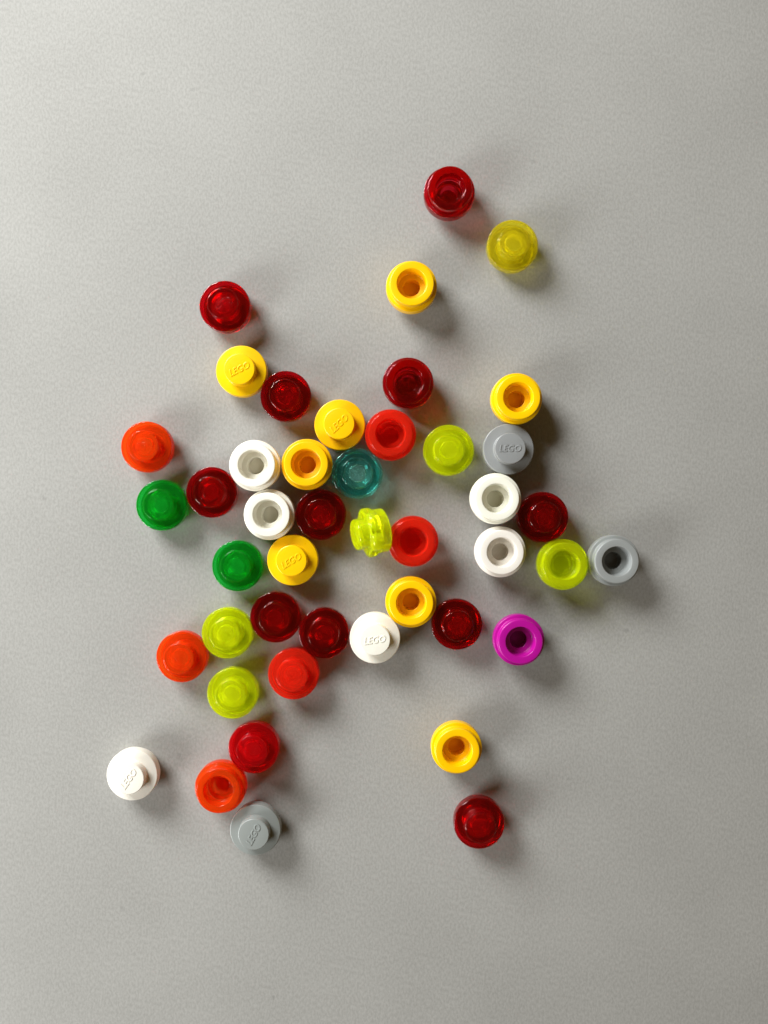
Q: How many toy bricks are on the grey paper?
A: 45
